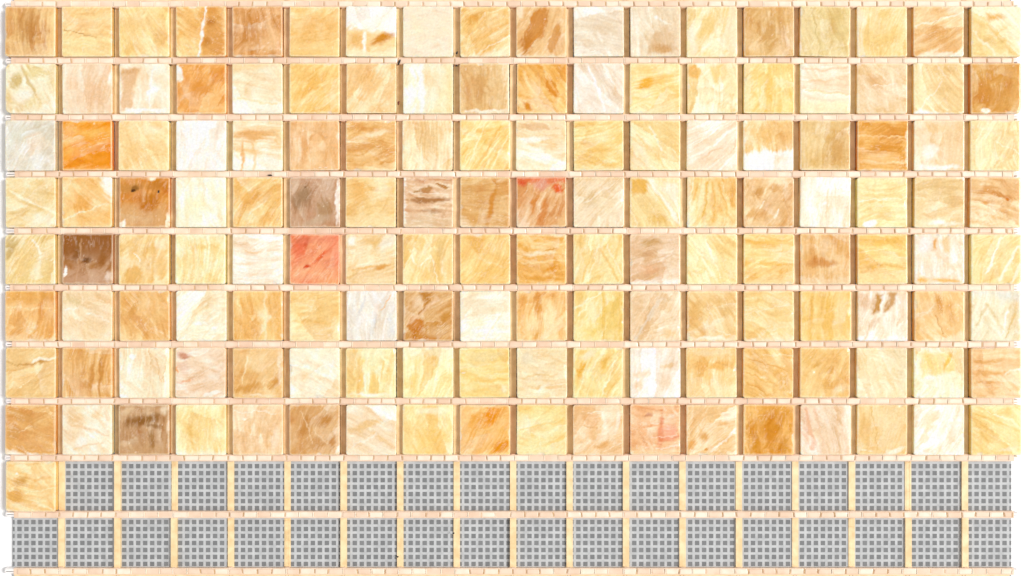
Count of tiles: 145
